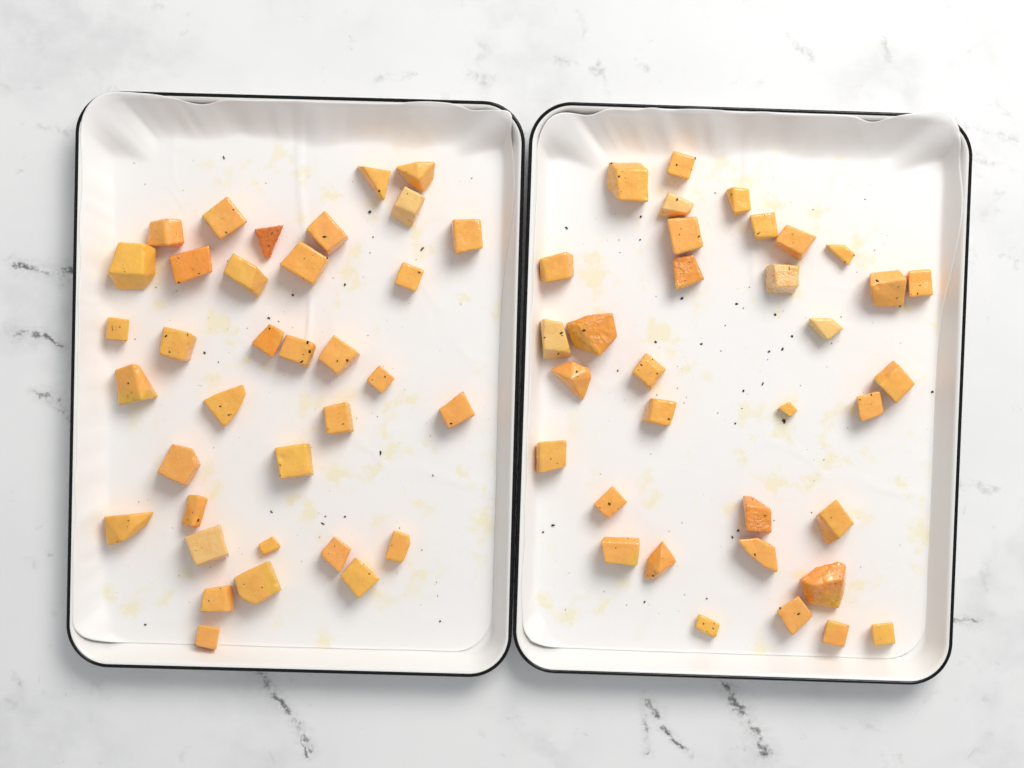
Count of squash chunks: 69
